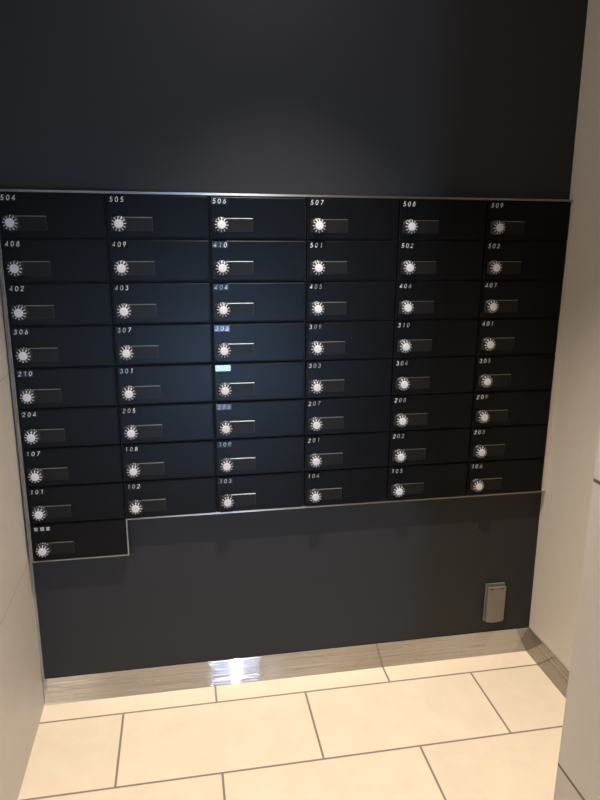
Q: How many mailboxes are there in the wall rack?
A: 49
